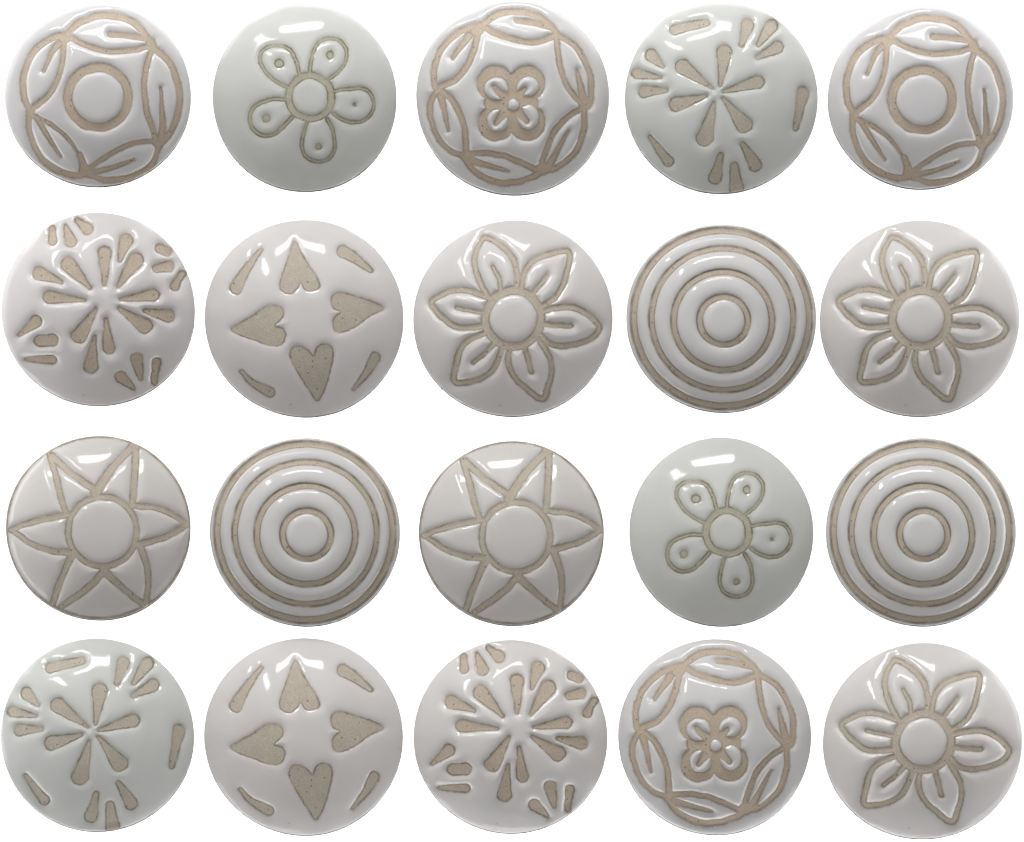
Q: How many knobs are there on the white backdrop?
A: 20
